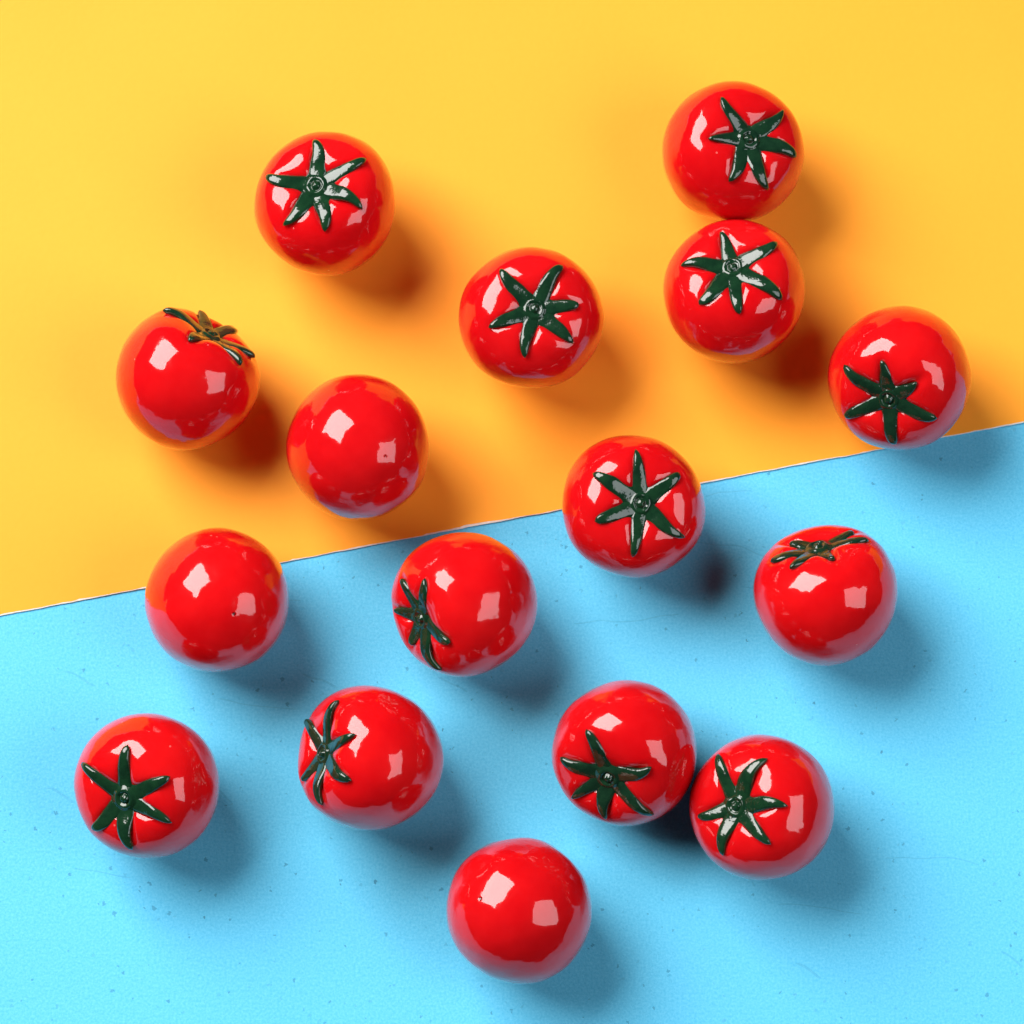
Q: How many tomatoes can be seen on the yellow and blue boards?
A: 16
